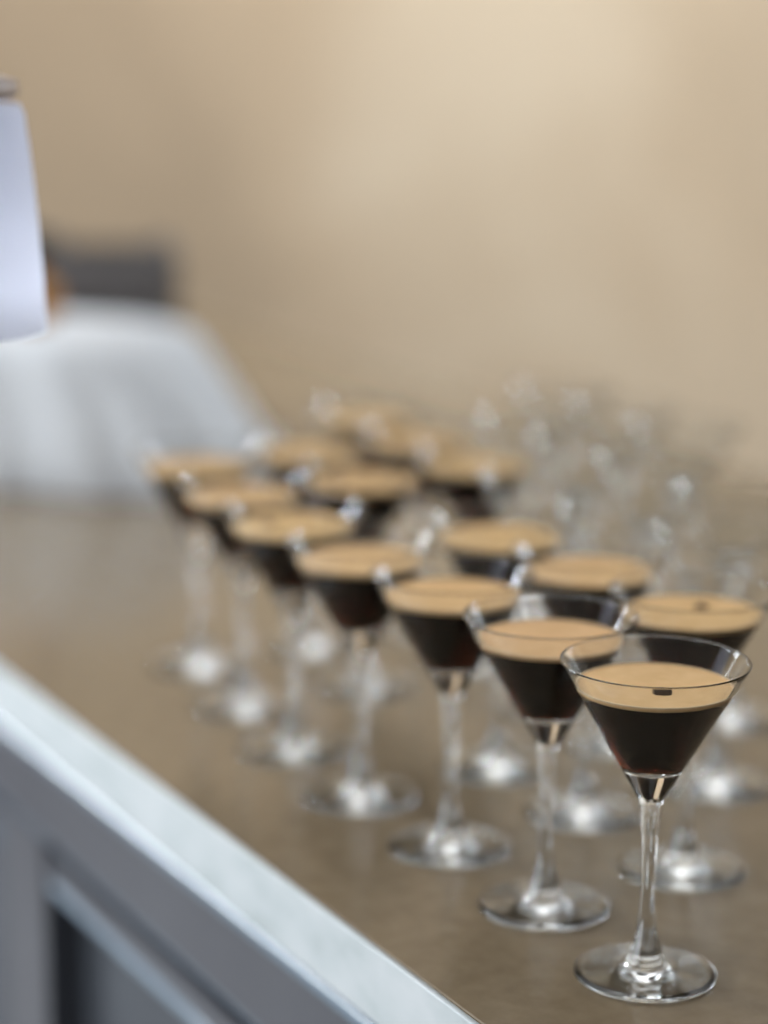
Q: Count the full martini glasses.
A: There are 15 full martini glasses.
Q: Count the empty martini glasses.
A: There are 10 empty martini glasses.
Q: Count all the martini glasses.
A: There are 25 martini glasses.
